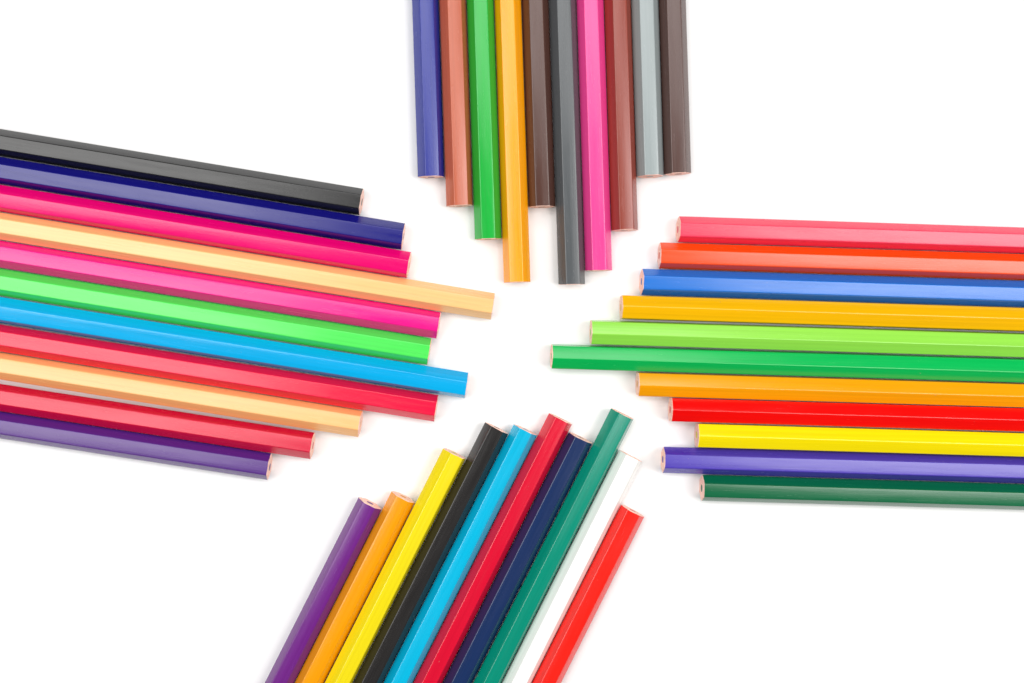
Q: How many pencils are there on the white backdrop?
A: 42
